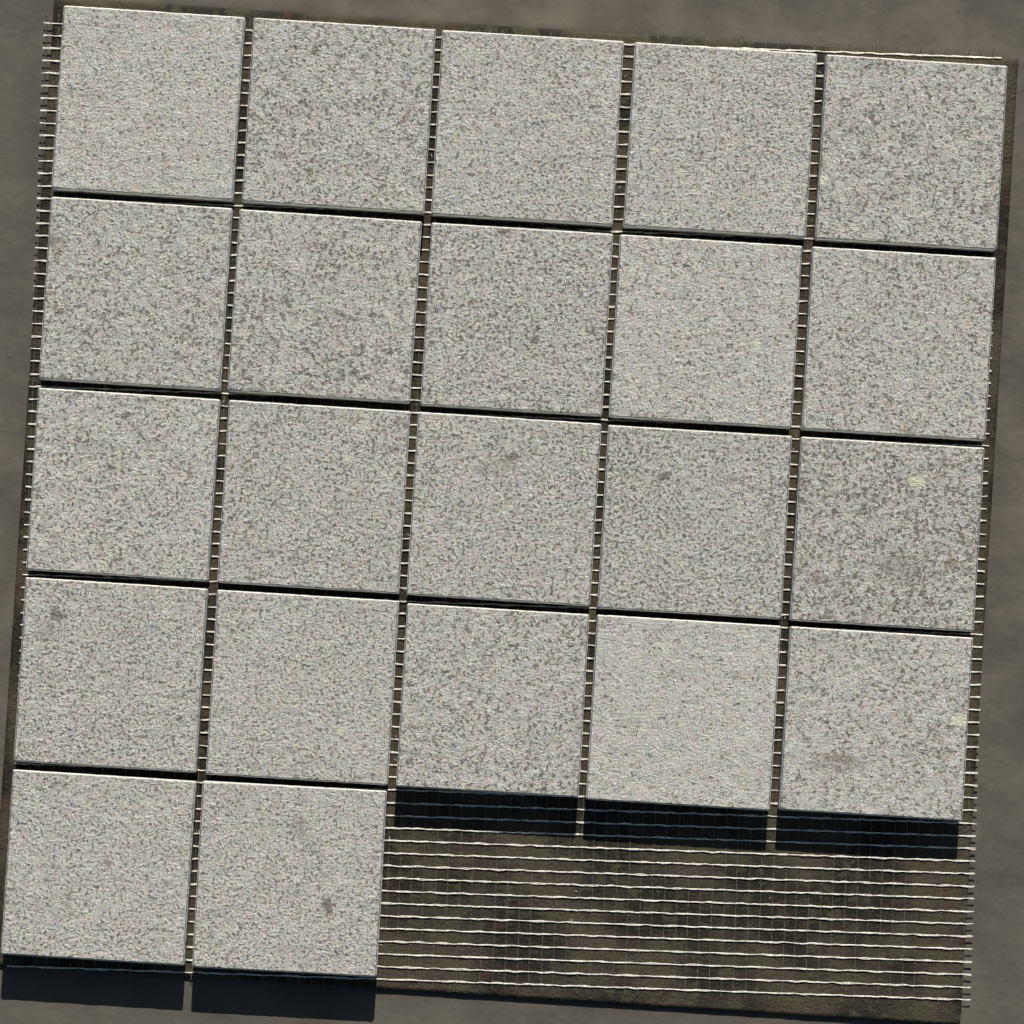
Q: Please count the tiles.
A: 22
